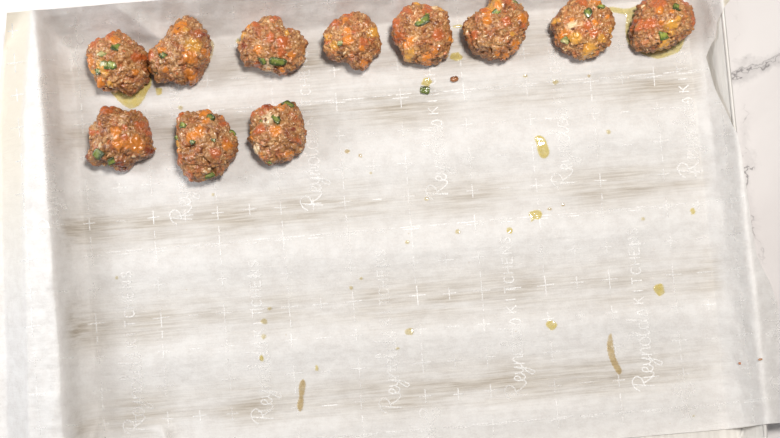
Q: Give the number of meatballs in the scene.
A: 11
